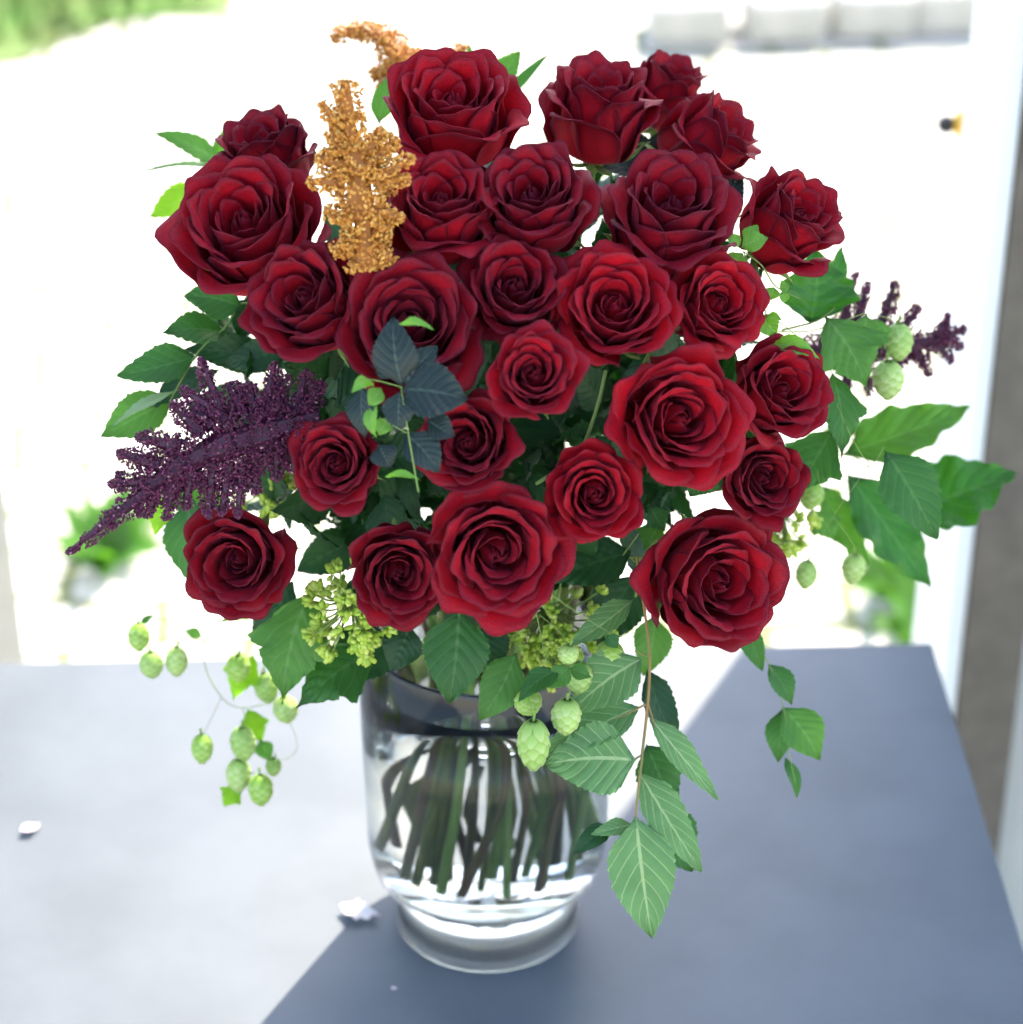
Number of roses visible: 26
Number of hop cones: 22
